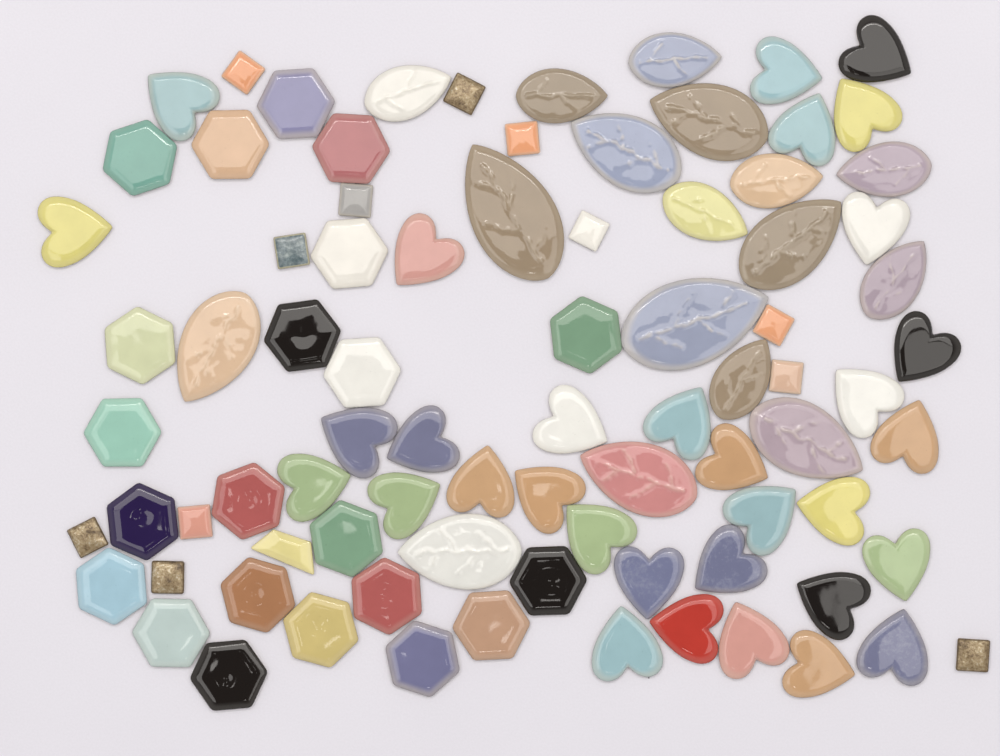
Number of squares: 12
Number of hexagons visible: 22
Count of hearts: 32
